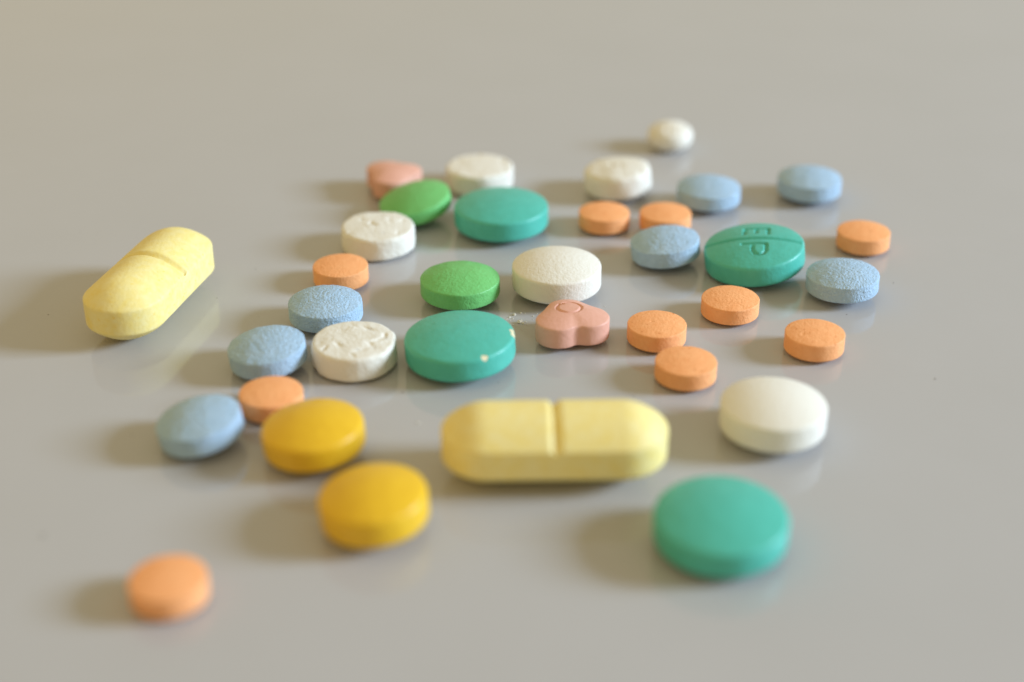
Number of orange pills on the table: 10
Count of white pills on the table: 7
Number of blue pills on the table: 7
